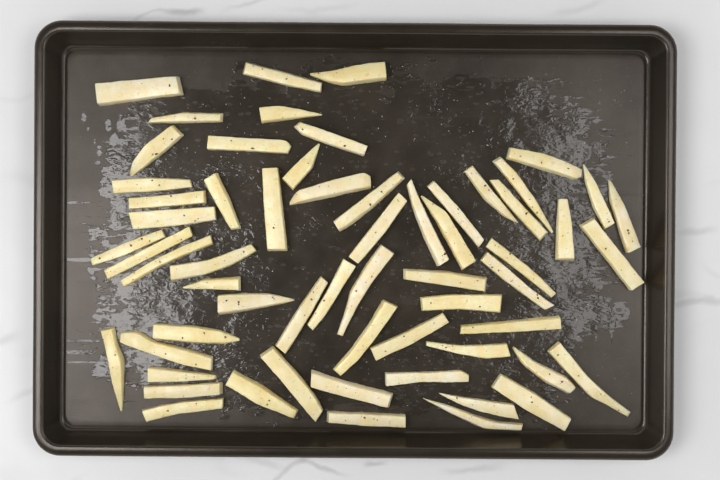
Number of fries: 61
